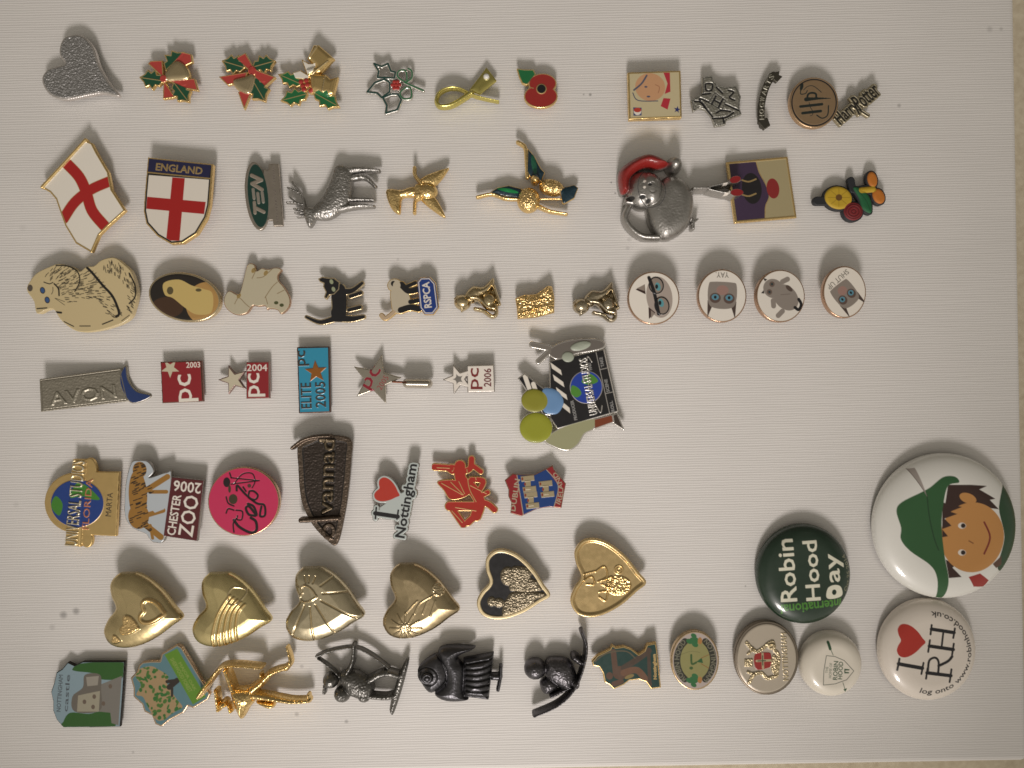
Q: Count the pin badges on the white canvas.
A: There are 66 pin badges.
